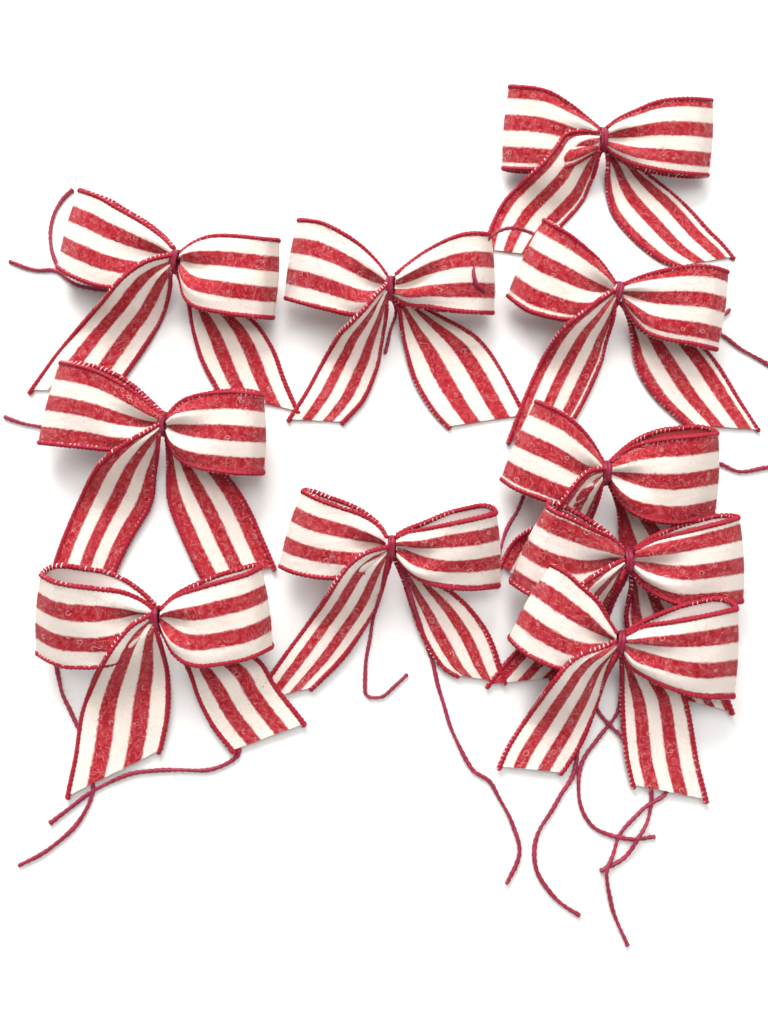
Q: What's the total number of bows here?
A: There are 10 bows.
